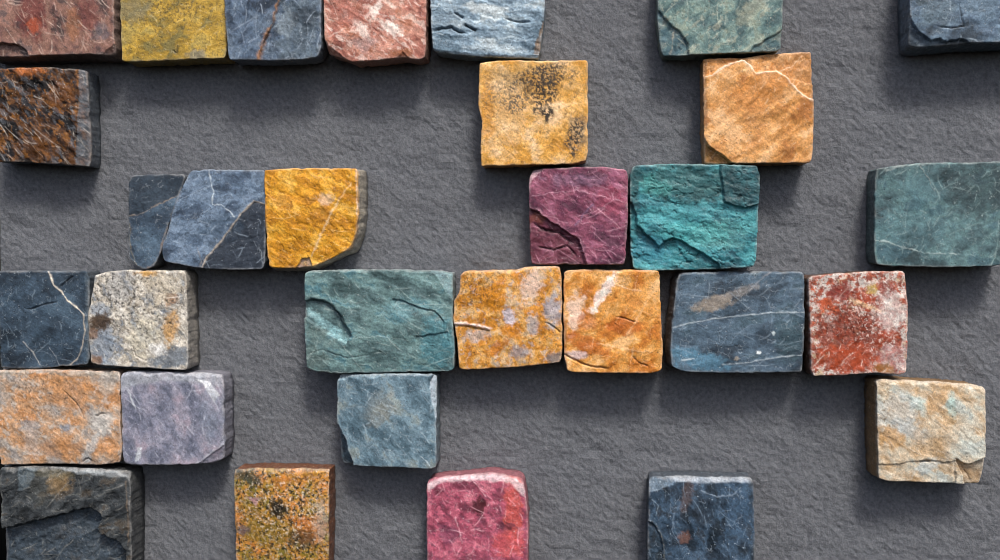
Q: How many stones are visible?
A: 31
